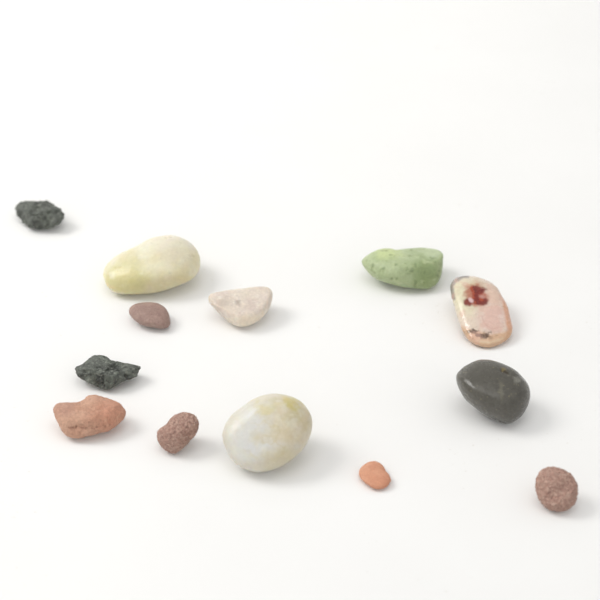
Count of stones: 13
